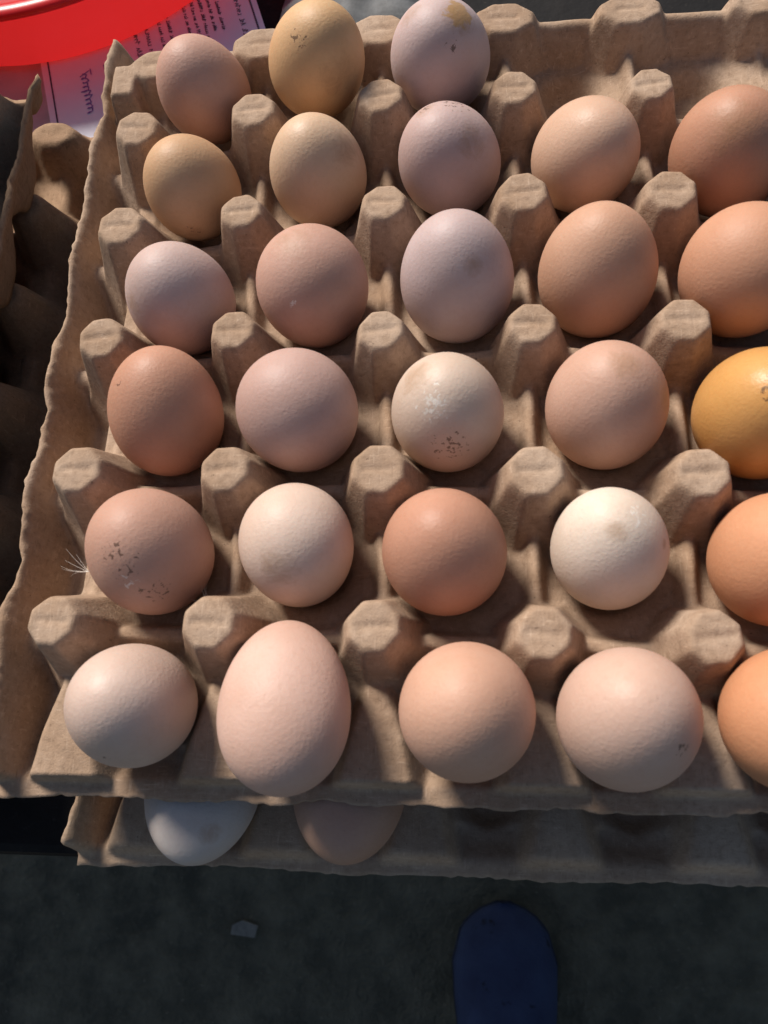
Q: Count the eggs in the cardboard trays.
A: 30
